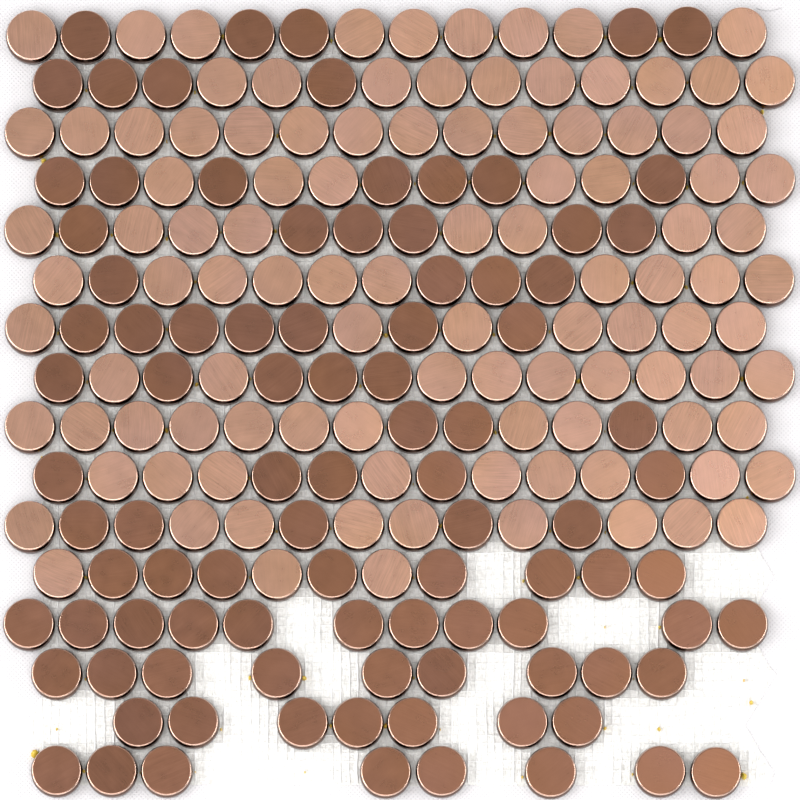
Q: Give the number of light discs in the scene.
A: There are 106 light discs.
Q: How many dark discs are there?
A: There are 94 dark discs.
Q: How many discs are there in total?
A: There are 200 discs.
